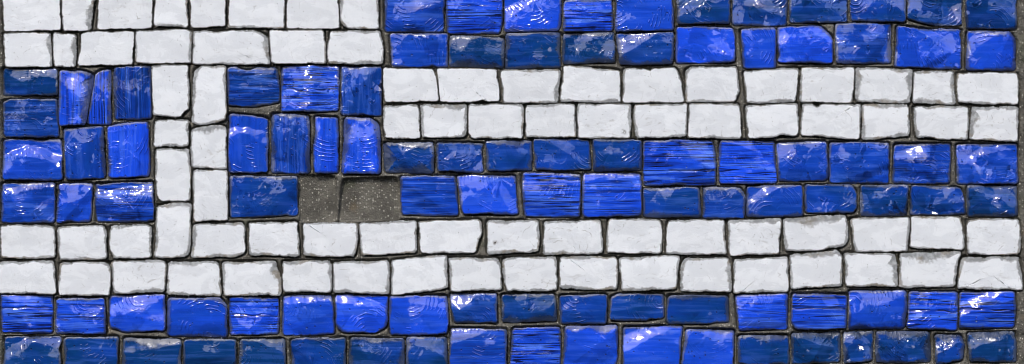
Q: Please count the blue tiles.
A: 100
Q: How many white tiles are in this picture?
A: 80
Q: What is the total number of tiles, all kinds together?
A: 180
